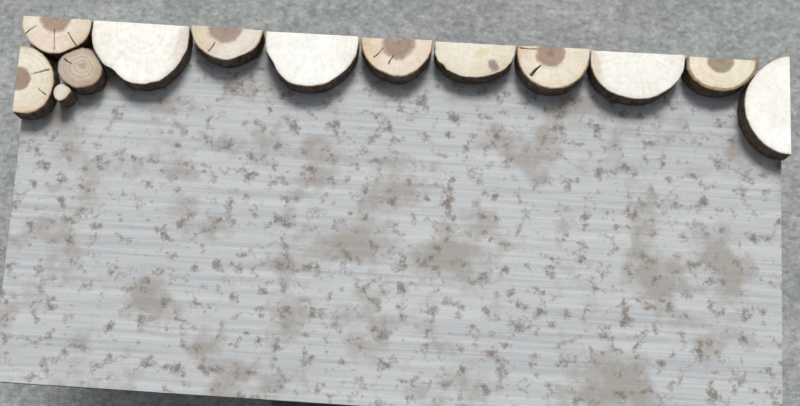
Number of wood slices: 13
